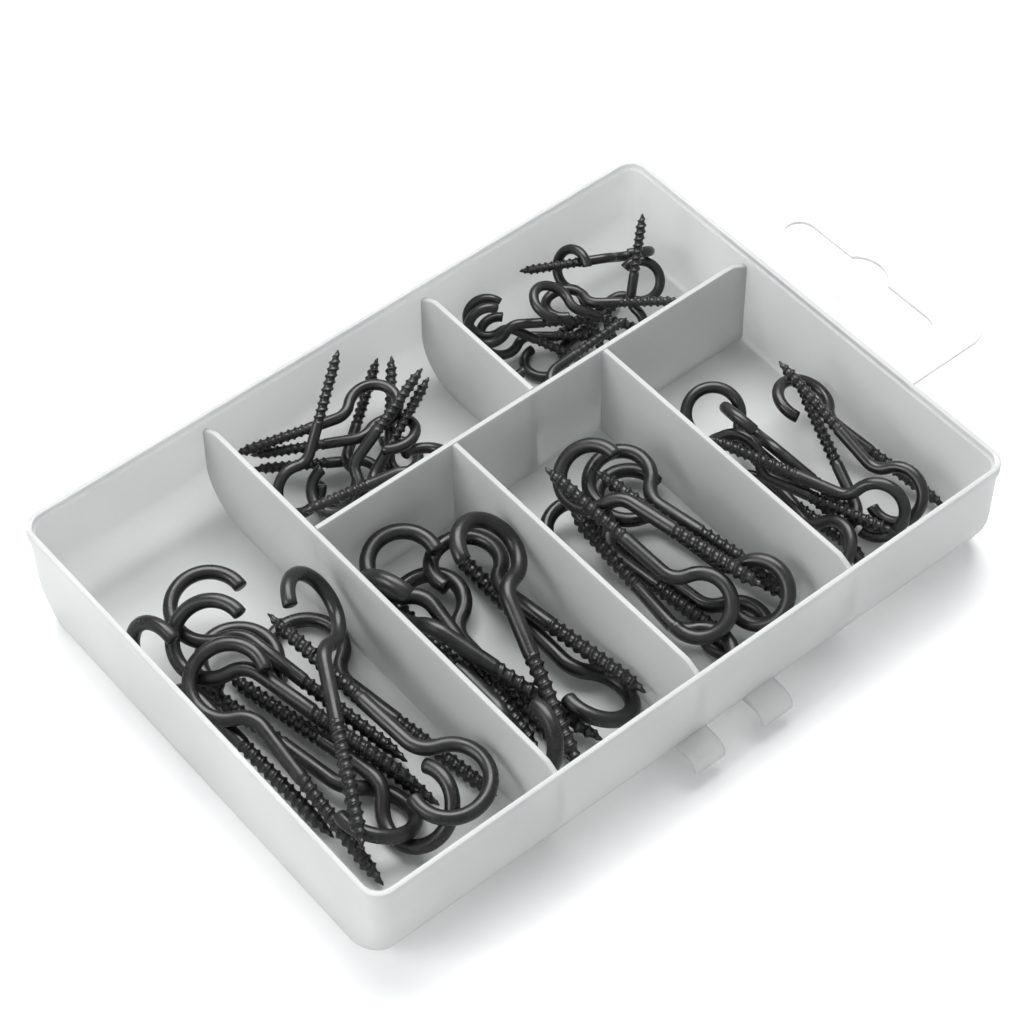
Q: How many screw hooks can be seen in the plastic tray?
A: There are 54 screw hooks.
